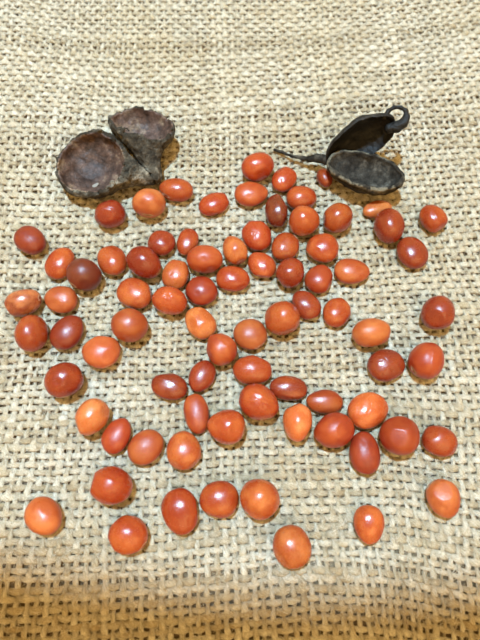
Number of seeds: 81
